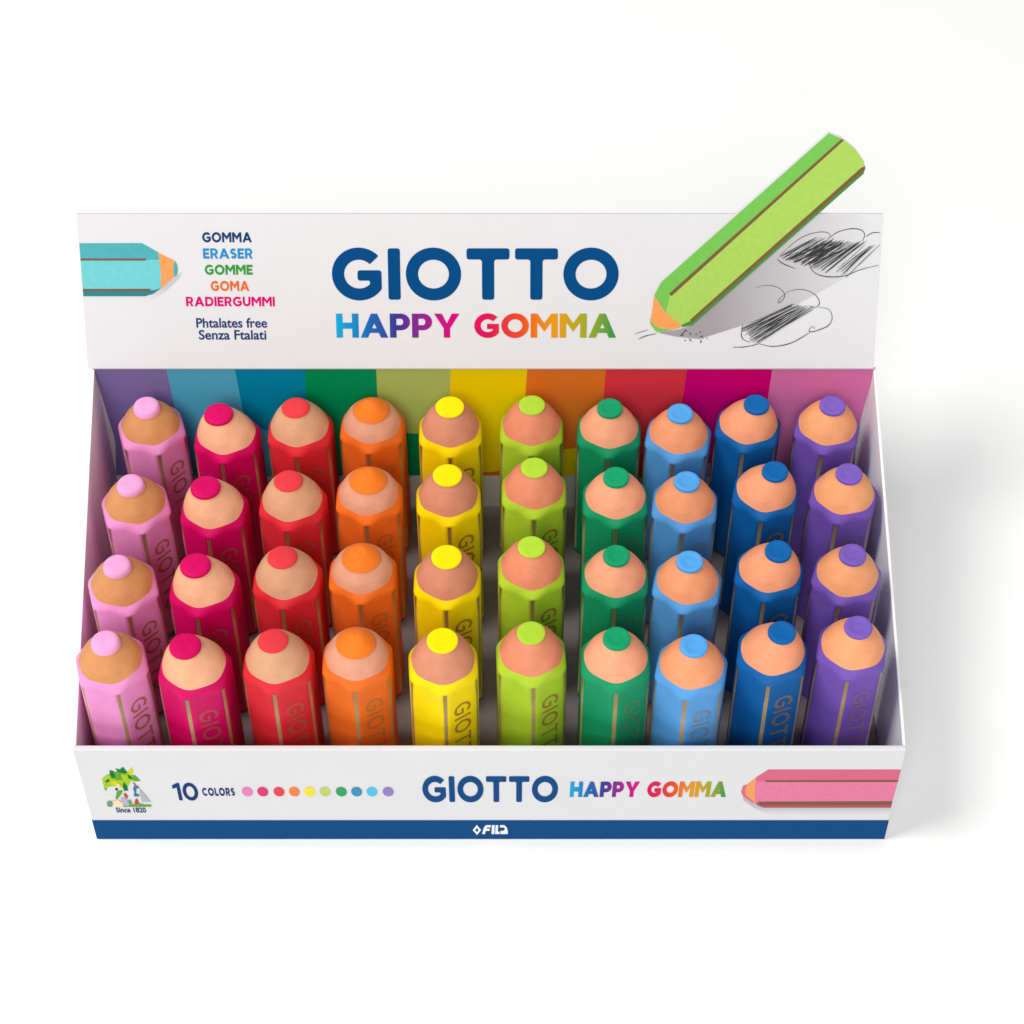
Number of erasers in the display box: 40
